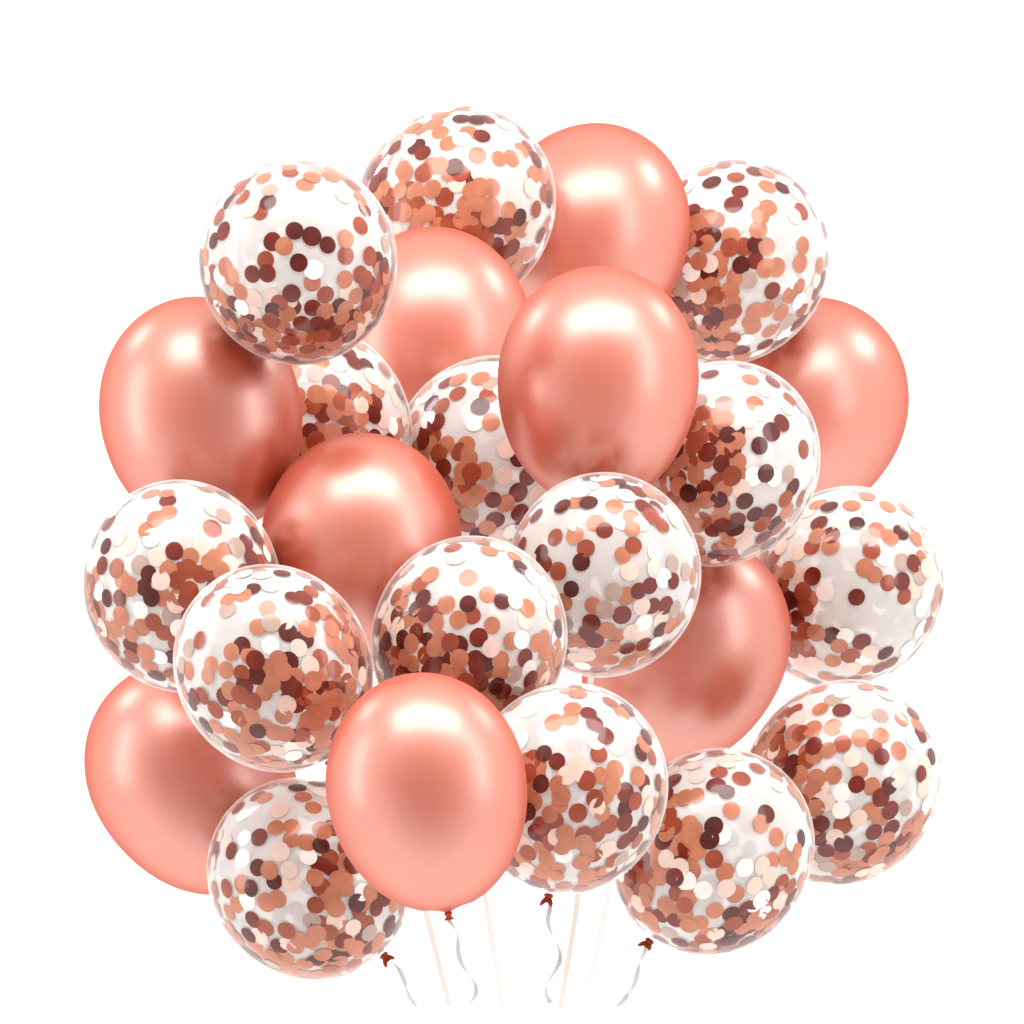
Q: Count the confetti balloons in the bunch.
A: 15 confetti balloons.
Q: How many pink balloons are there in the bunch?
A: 9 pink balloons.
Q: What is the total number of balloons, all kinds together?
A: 24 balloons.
